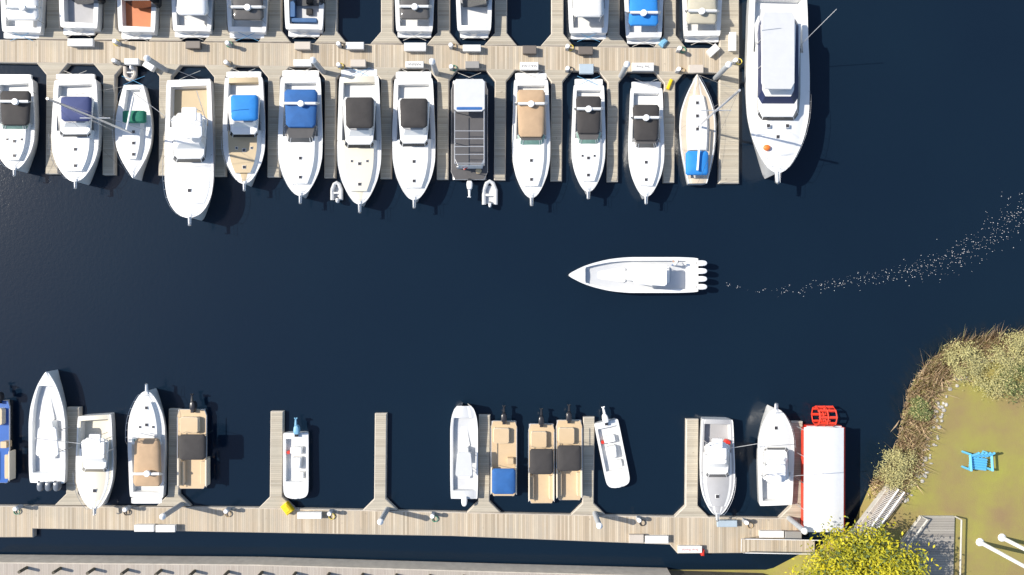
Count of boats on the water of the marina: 43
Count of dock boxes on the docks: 29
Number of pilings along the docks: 9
